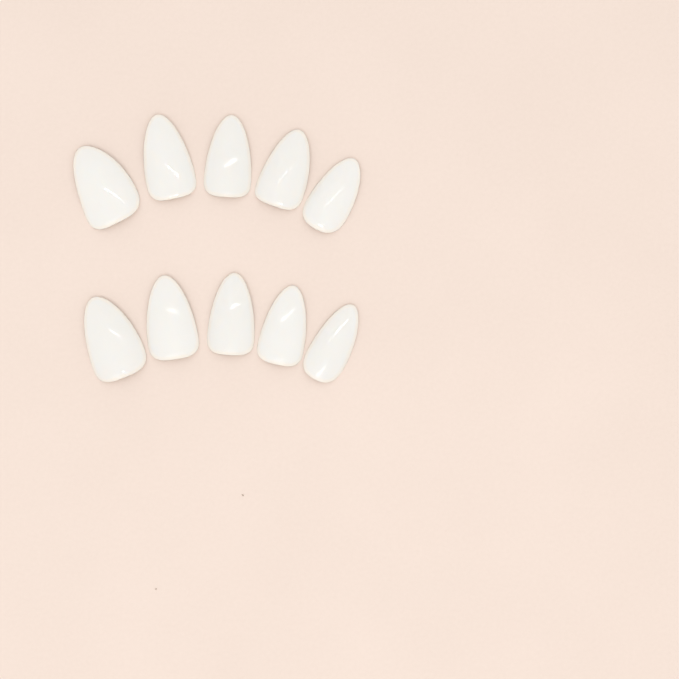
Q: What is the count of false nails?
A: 10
